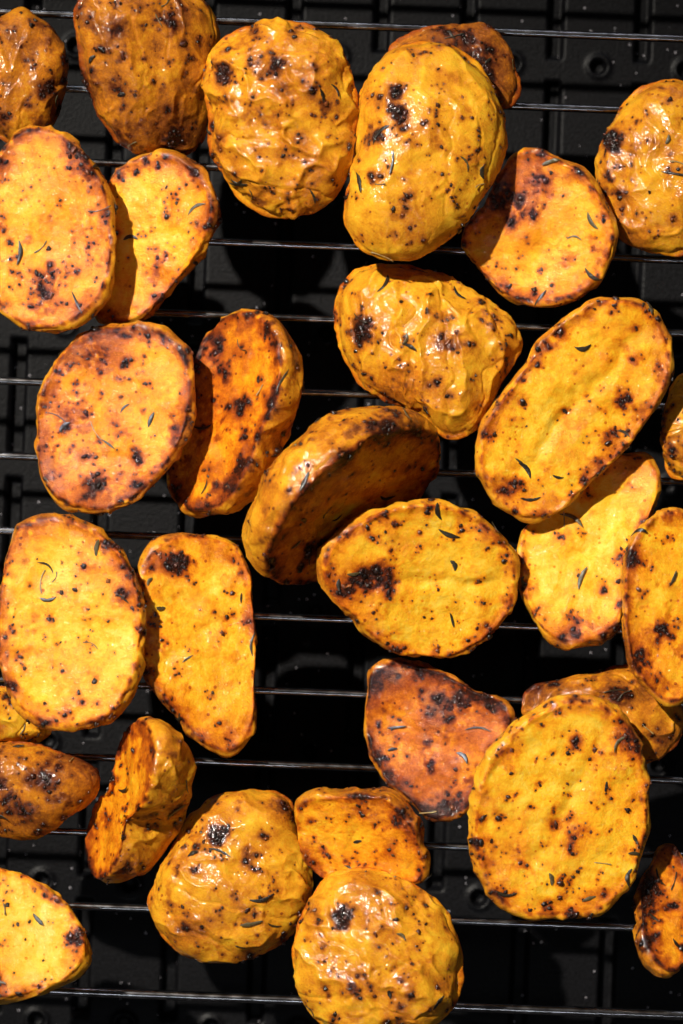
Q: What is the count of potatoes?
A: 31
